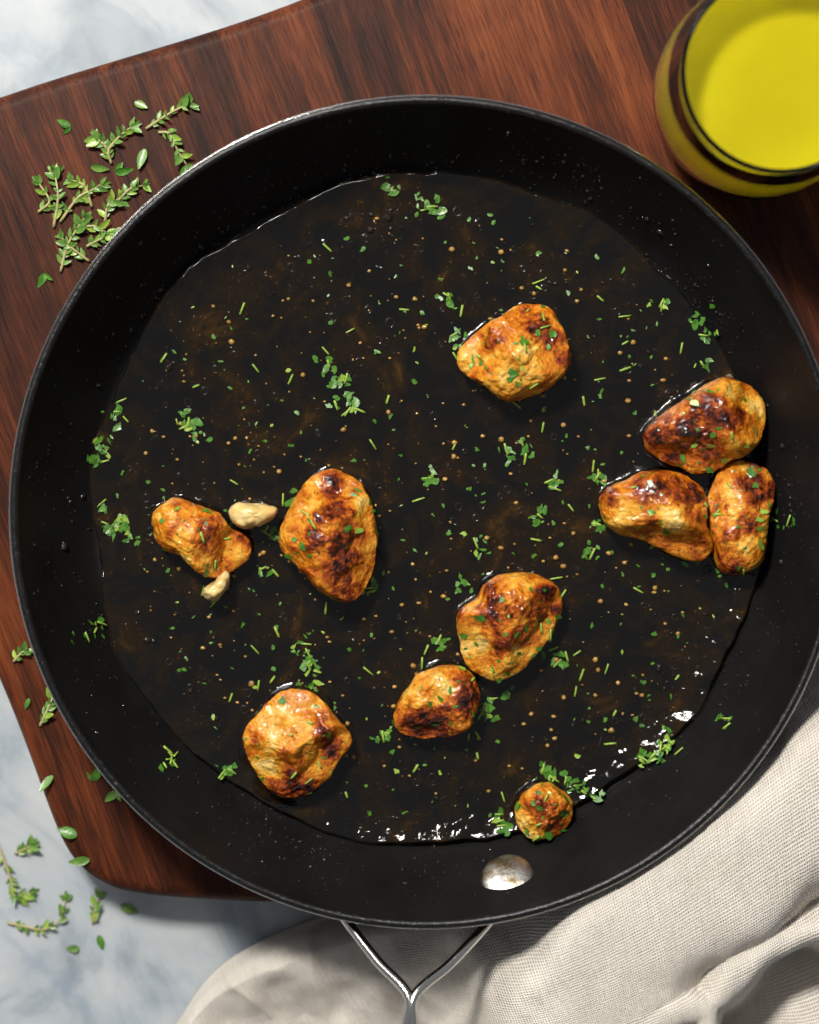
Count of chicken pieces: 10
